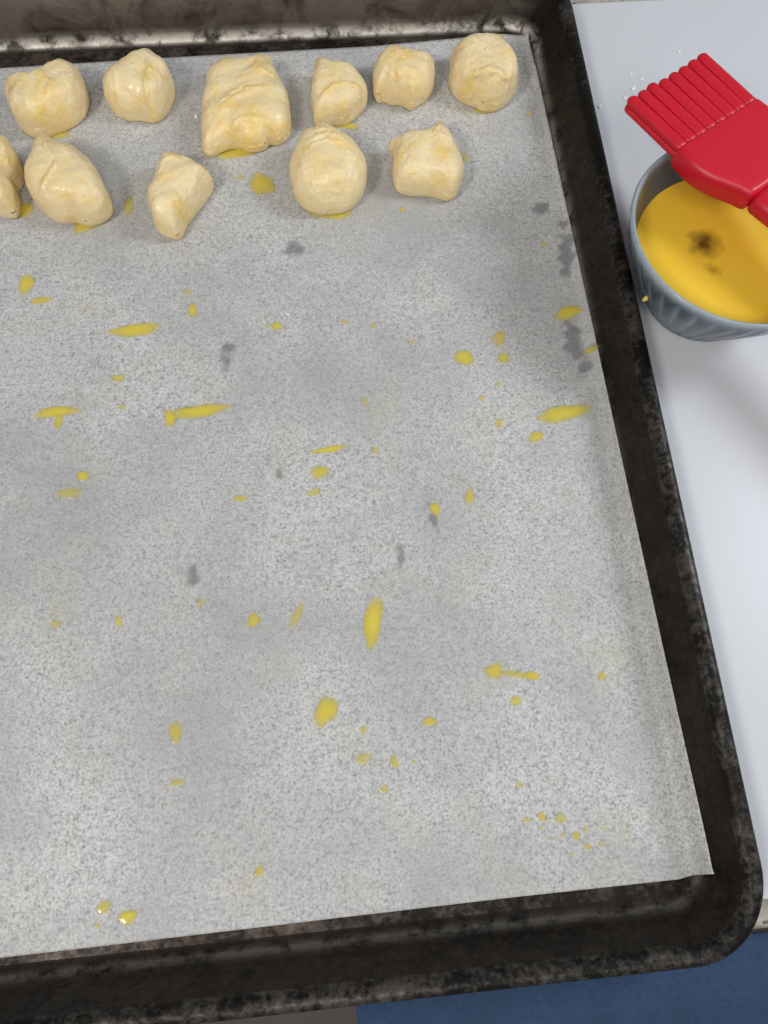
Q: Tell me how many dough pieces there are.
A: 11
